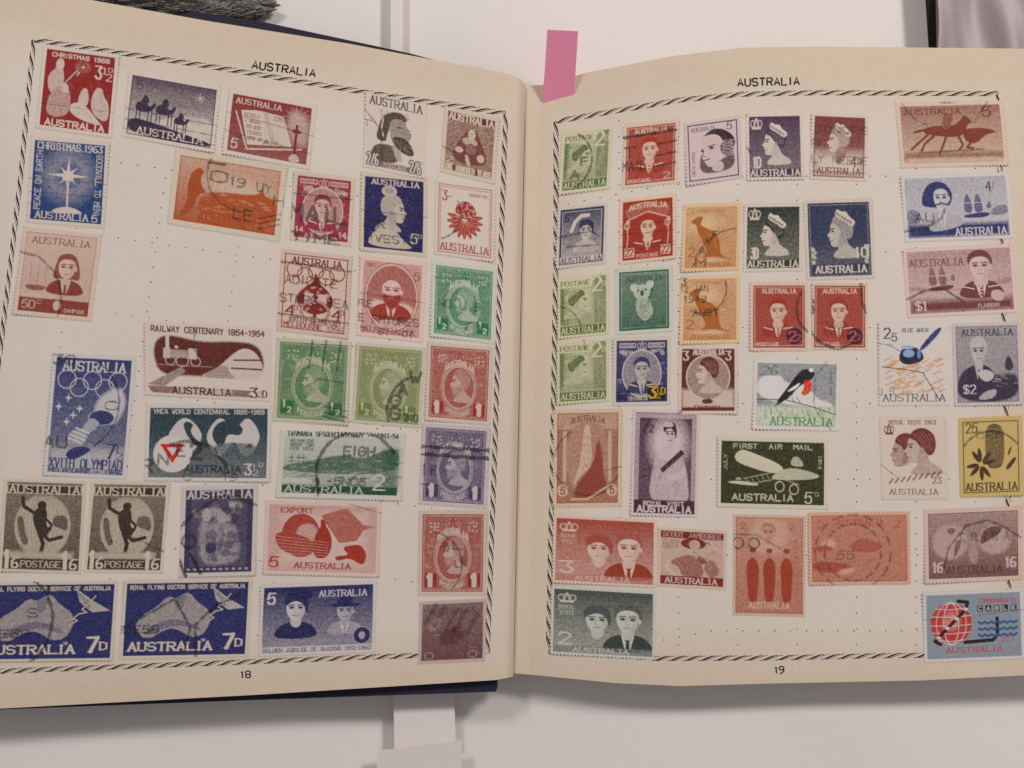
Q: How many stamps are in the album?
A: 67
